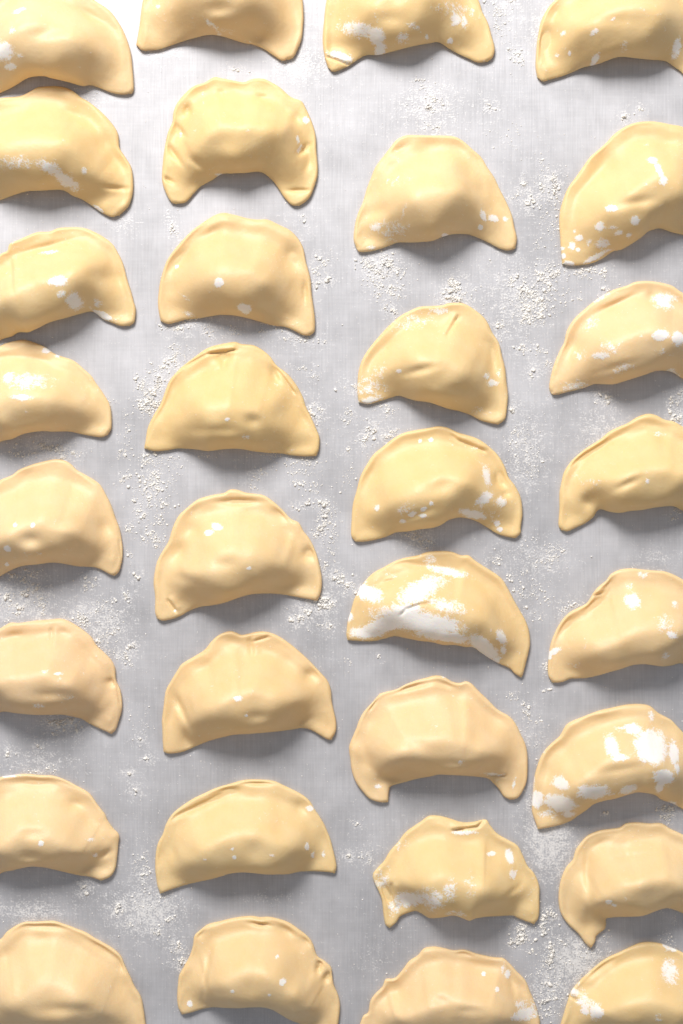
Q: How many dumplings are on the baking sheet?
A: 32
